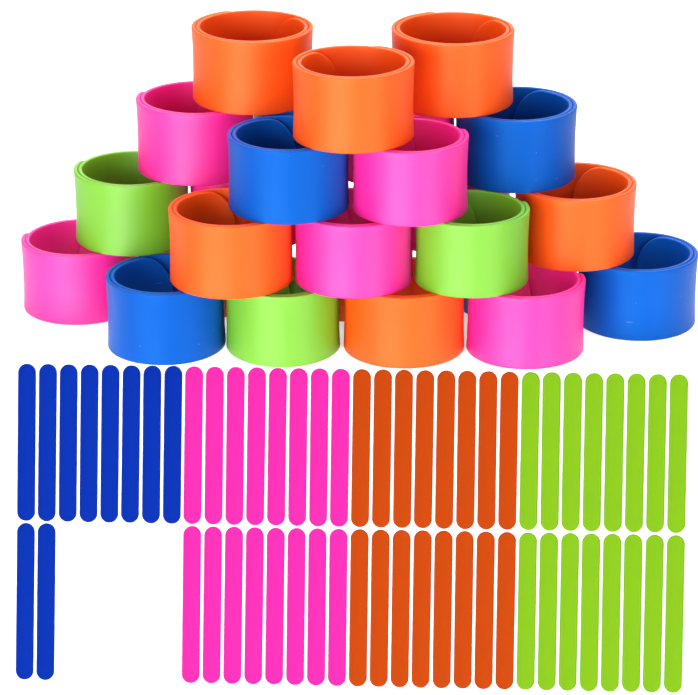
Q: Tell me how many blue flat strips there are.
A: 10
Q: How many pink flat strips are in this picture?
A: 16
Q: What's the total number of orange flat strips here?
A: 16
